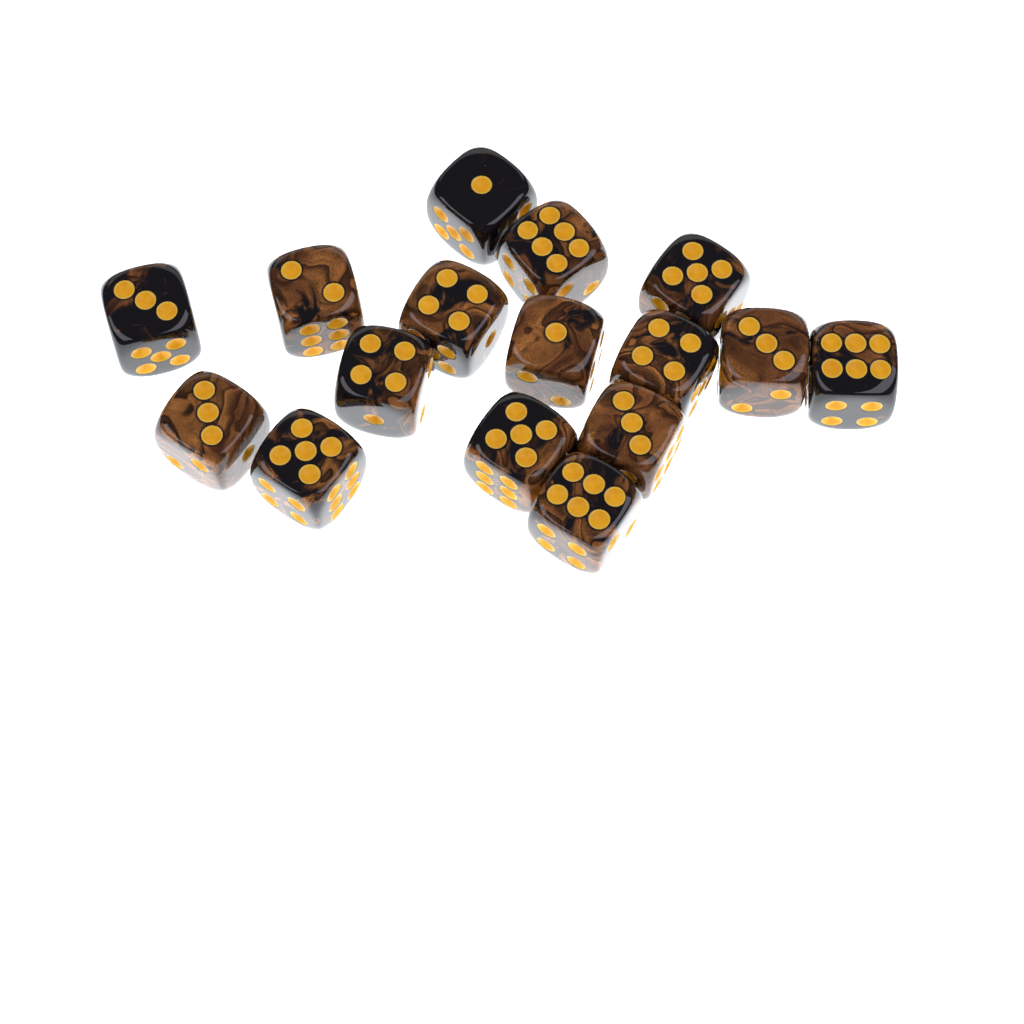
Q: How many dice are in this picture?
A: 16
